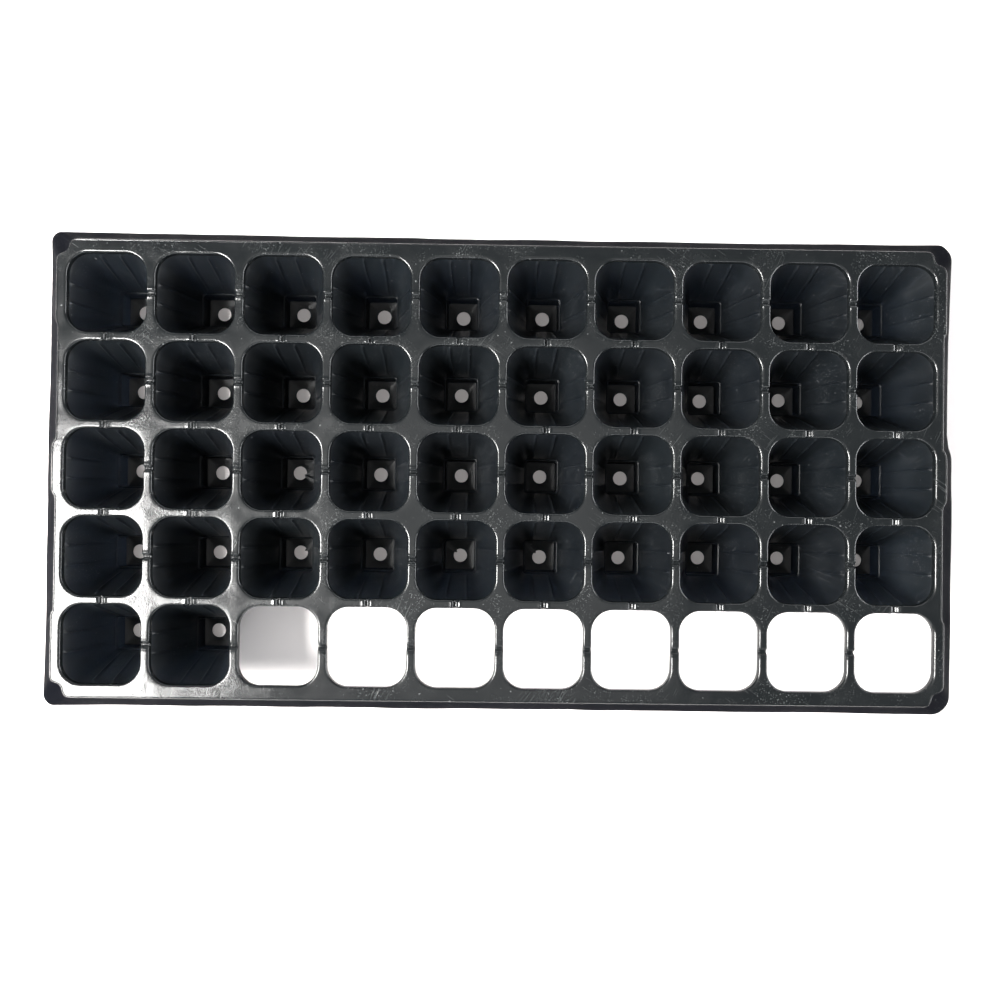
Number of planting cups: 42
